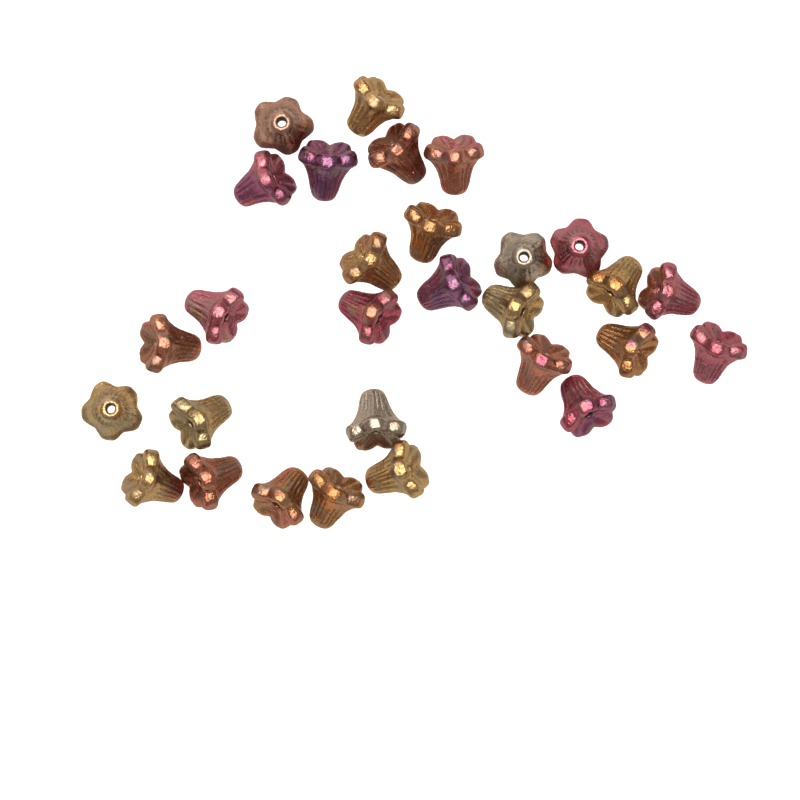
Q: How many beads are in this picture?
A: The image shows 29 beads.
